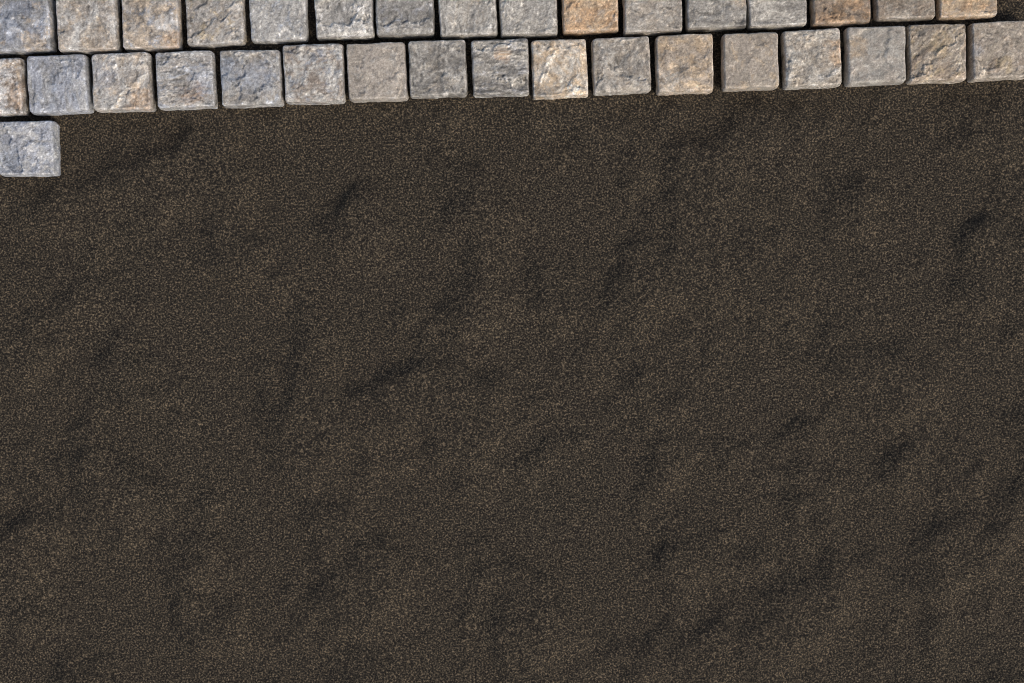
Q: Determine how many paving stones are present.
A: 34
